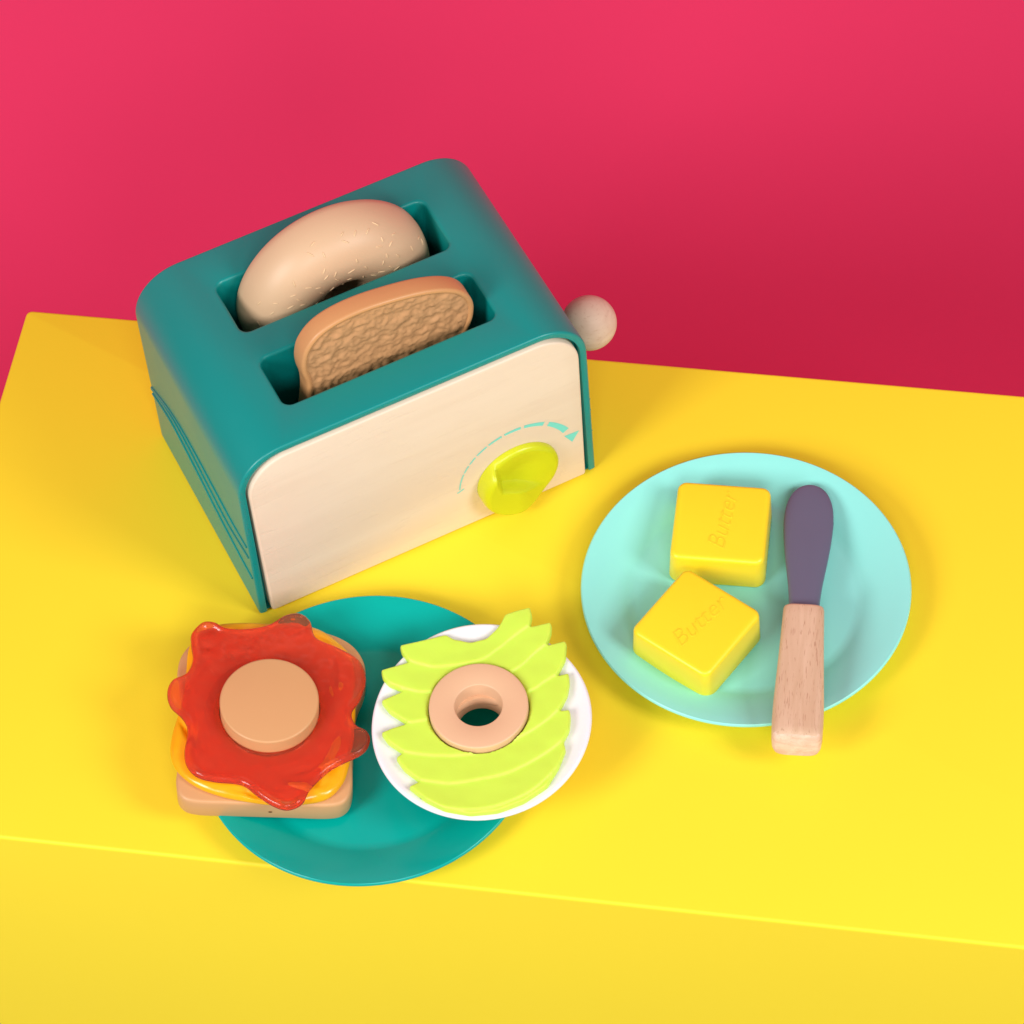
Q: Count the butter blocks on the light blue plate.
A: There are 2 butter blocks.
